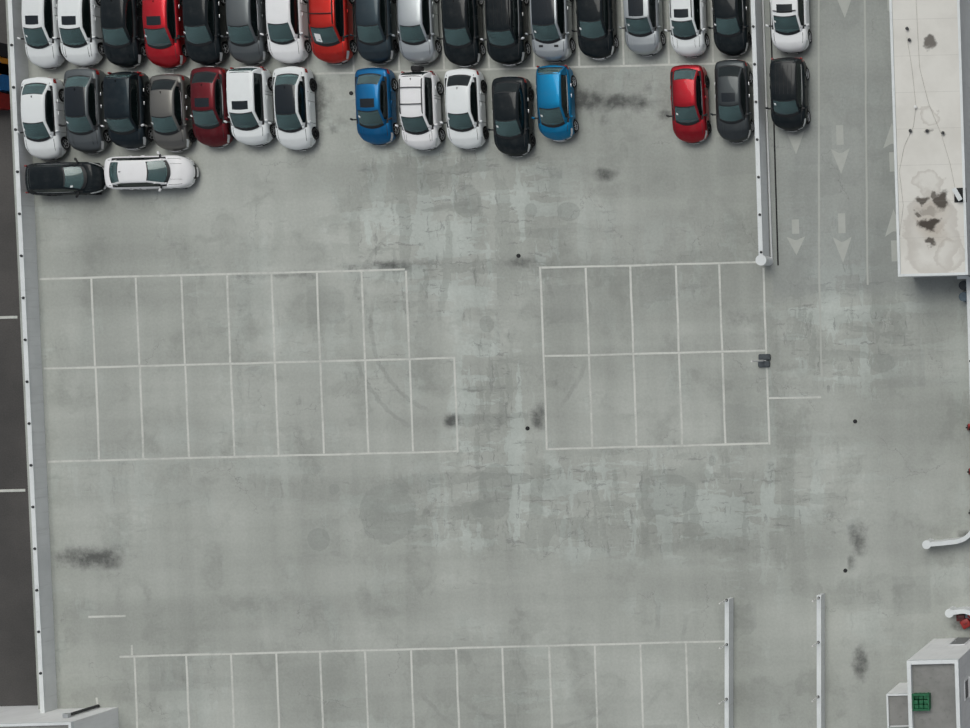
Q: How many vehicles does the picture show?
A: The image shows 35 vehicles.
